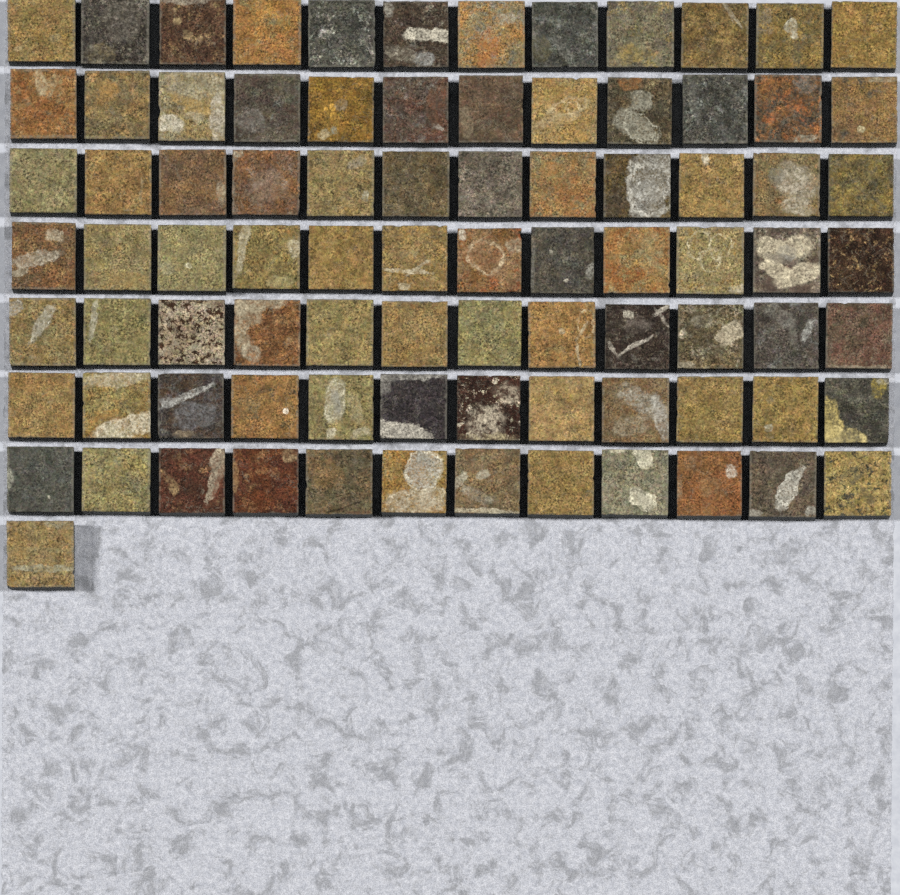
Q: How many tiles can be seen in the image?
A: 85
